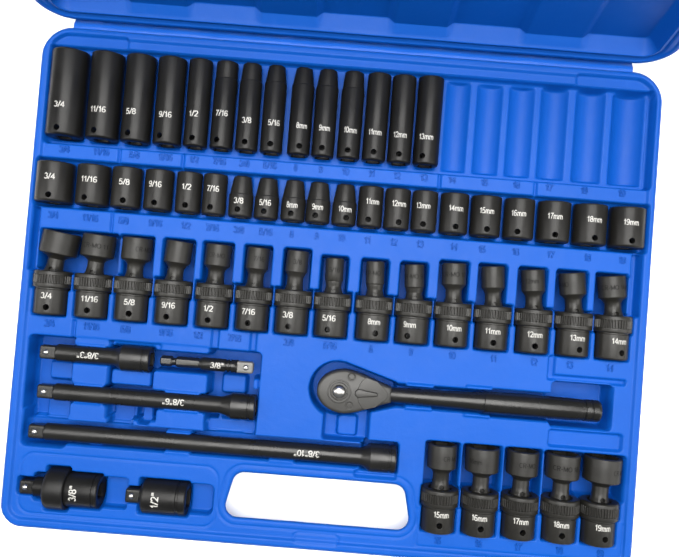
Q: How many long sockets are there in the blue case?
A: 14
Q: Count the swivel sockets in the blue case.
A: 20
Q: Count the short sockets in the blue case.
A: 20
